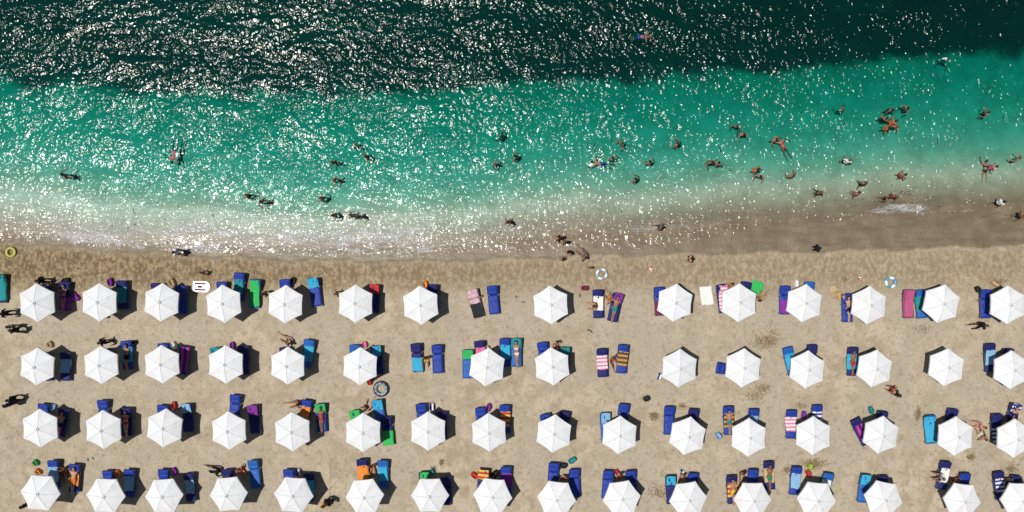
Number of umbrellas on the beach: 60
